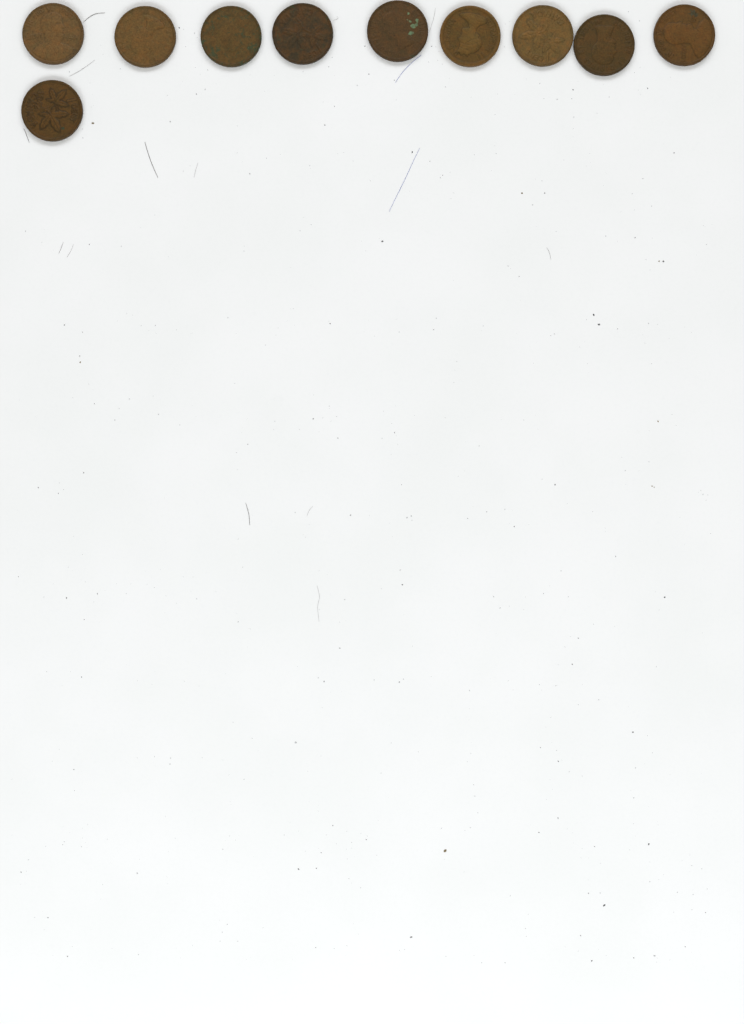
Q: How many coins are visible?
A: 10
